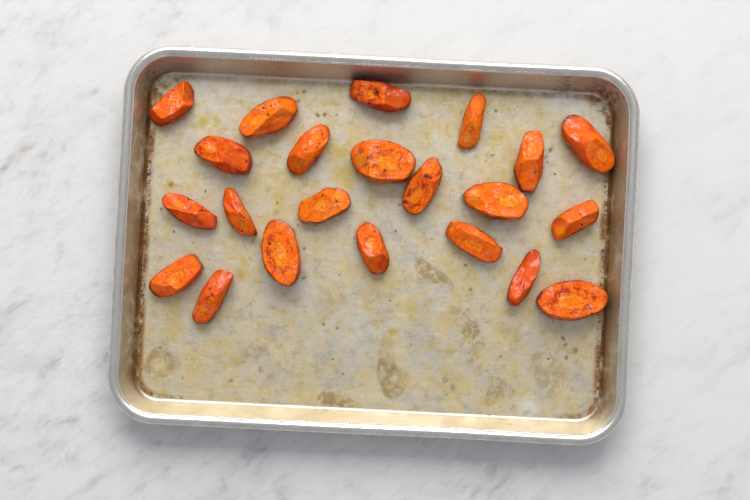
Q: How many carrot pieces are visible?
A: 22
